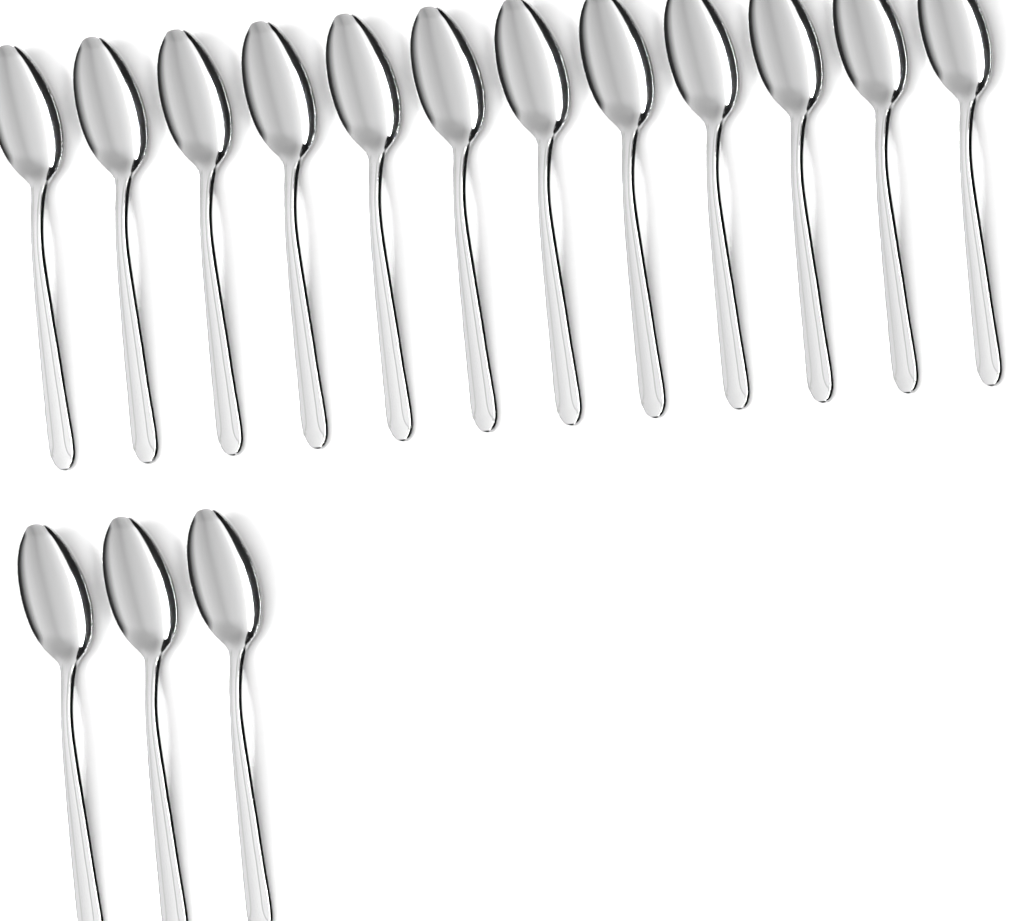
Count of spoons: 15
